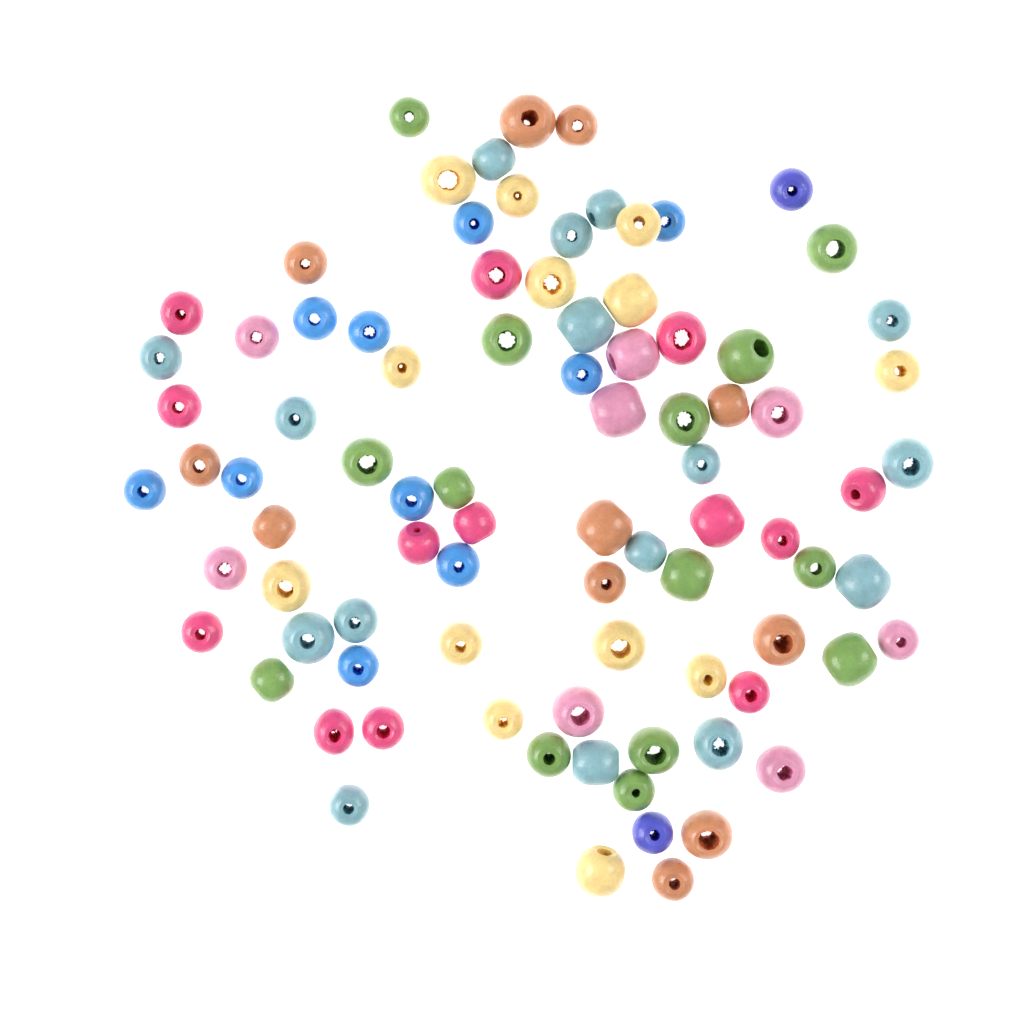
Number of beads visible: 87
